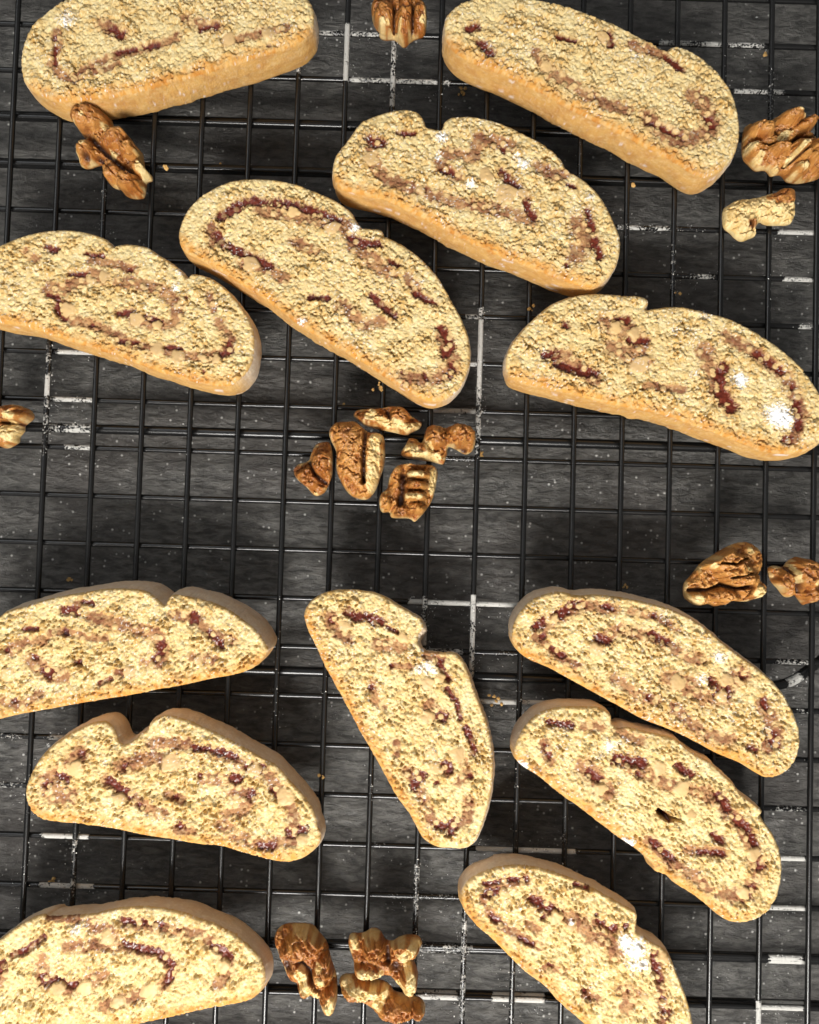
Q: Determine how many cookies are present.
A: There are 13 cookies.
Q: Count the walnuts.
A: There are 15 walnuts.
